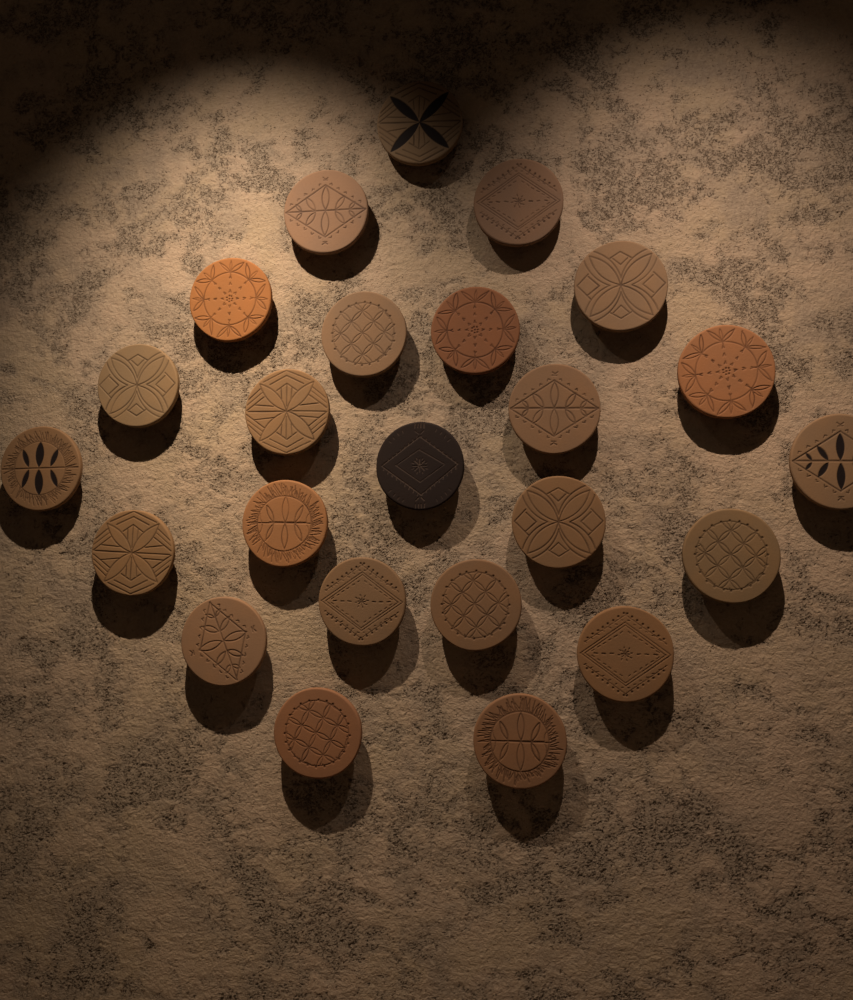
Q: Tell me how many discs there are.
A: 24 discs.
